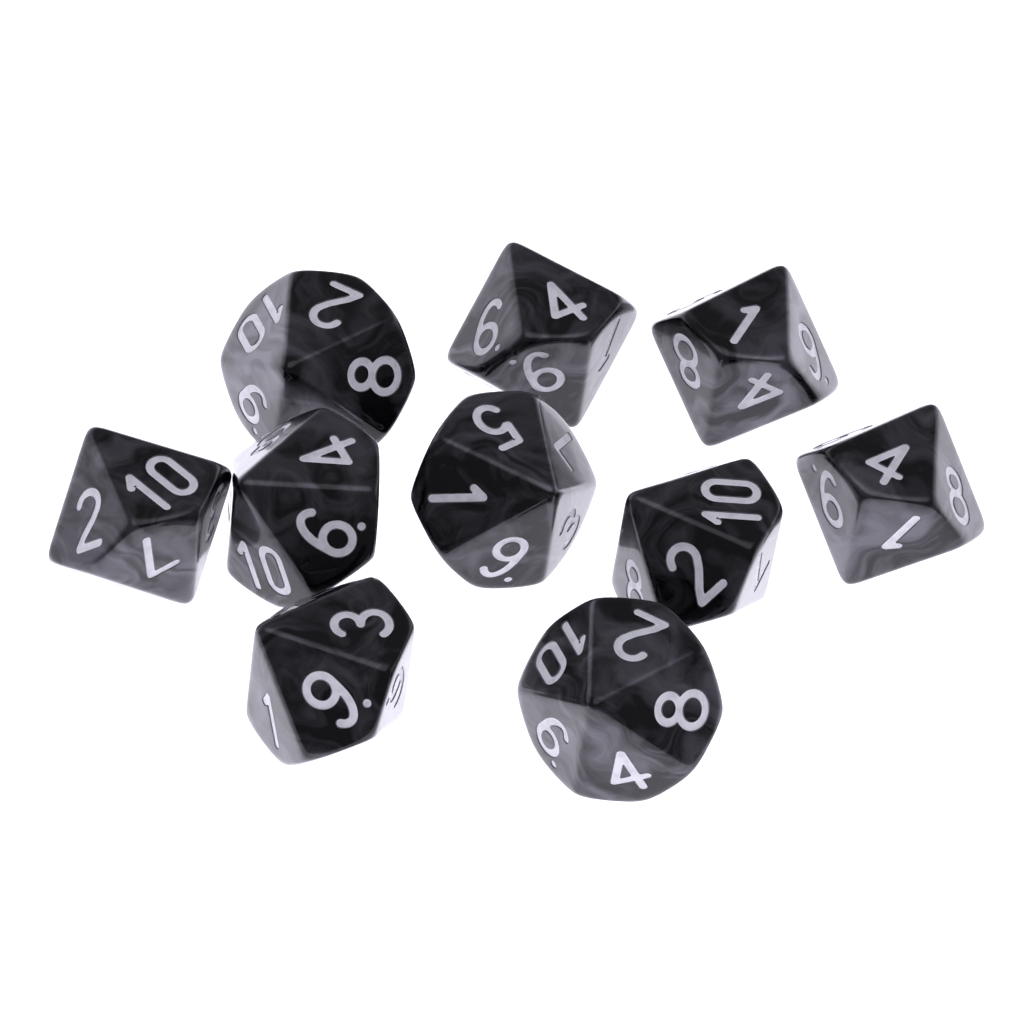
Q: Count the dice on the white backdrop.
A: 10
